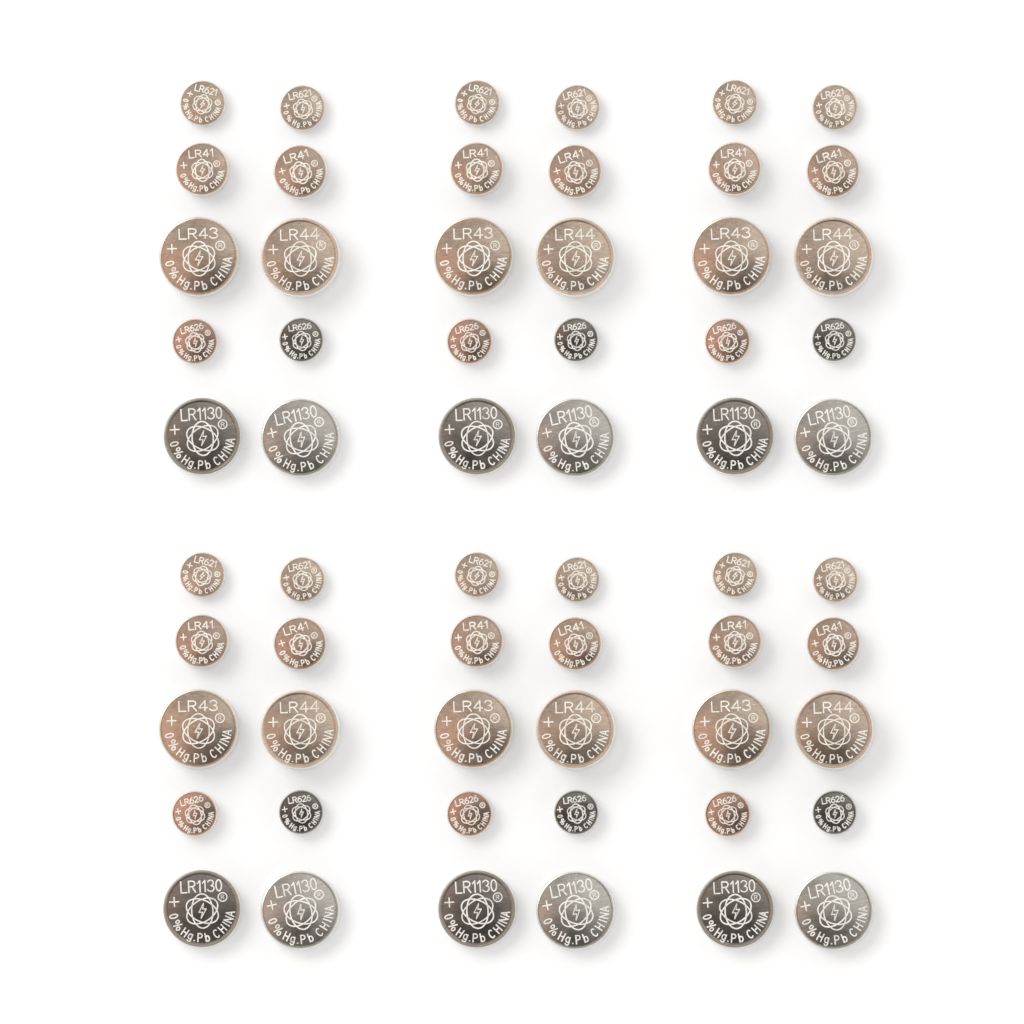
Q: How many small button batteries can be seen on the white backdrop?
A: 36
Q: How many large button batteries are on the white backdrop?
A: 24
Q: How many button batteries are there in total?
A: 60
